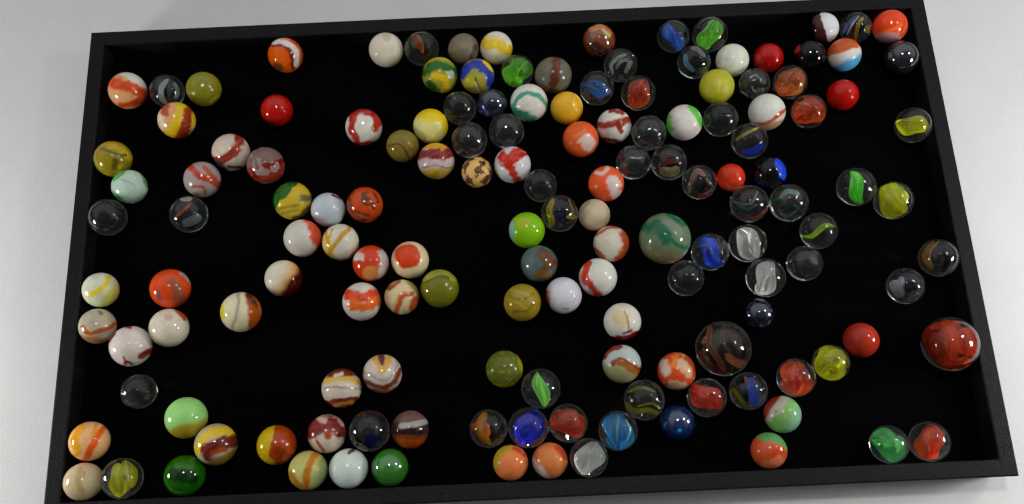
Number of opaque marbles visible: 91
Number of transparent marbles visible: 57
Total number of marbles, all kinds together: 148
